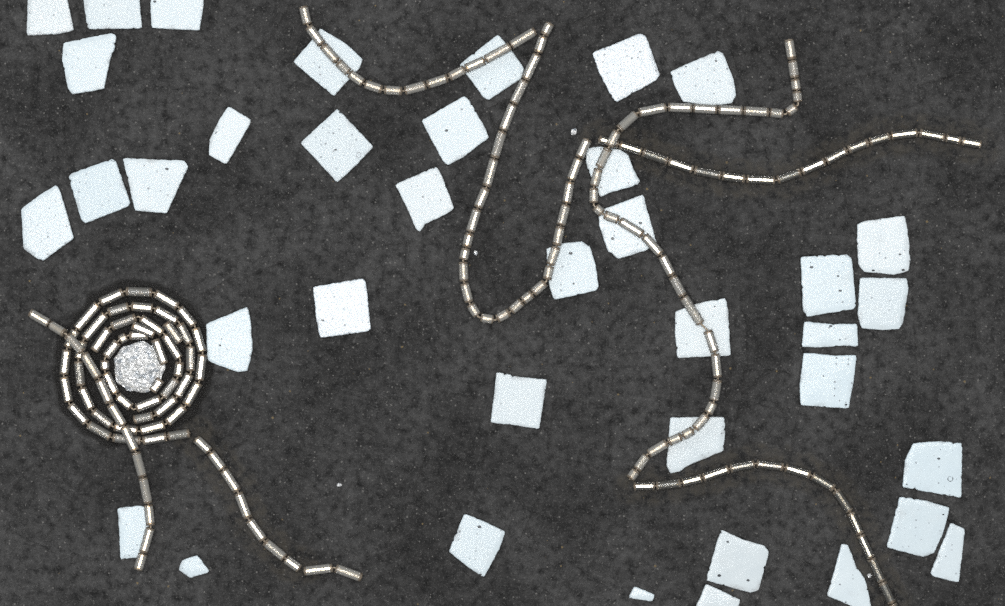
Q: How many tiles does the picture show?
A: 38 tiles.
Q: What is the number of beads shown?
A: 172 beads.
